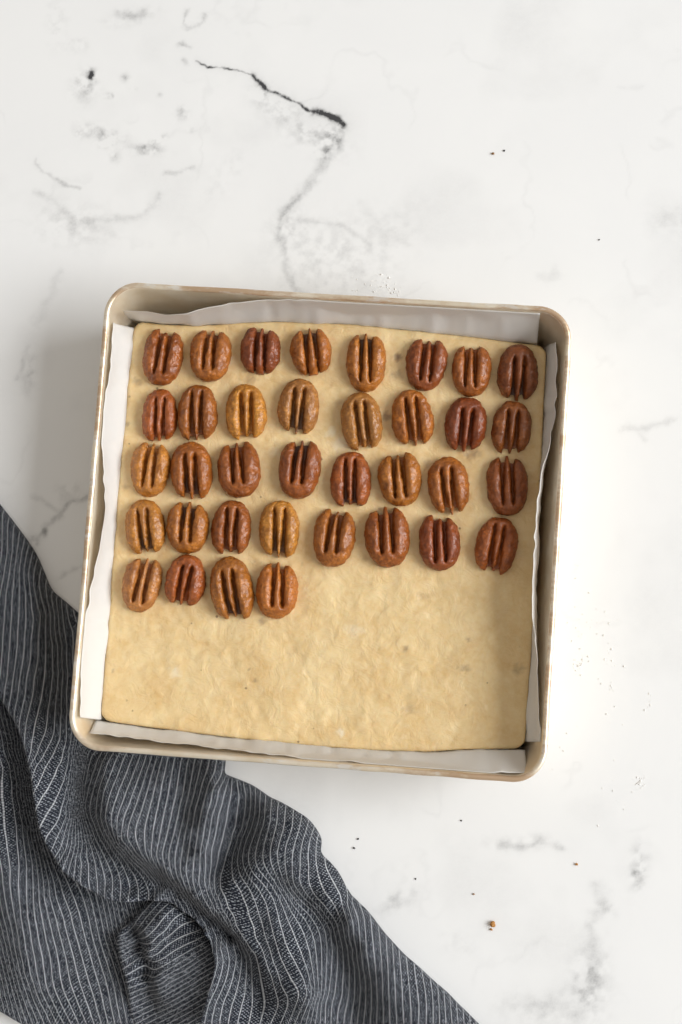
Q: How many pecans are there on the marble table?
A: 36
